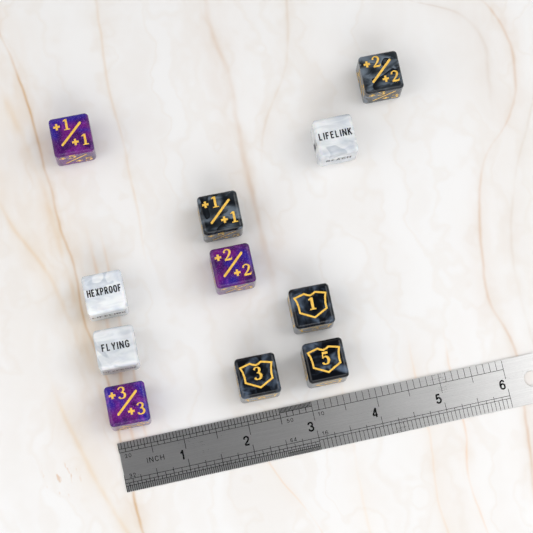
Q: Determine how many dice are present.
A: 11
